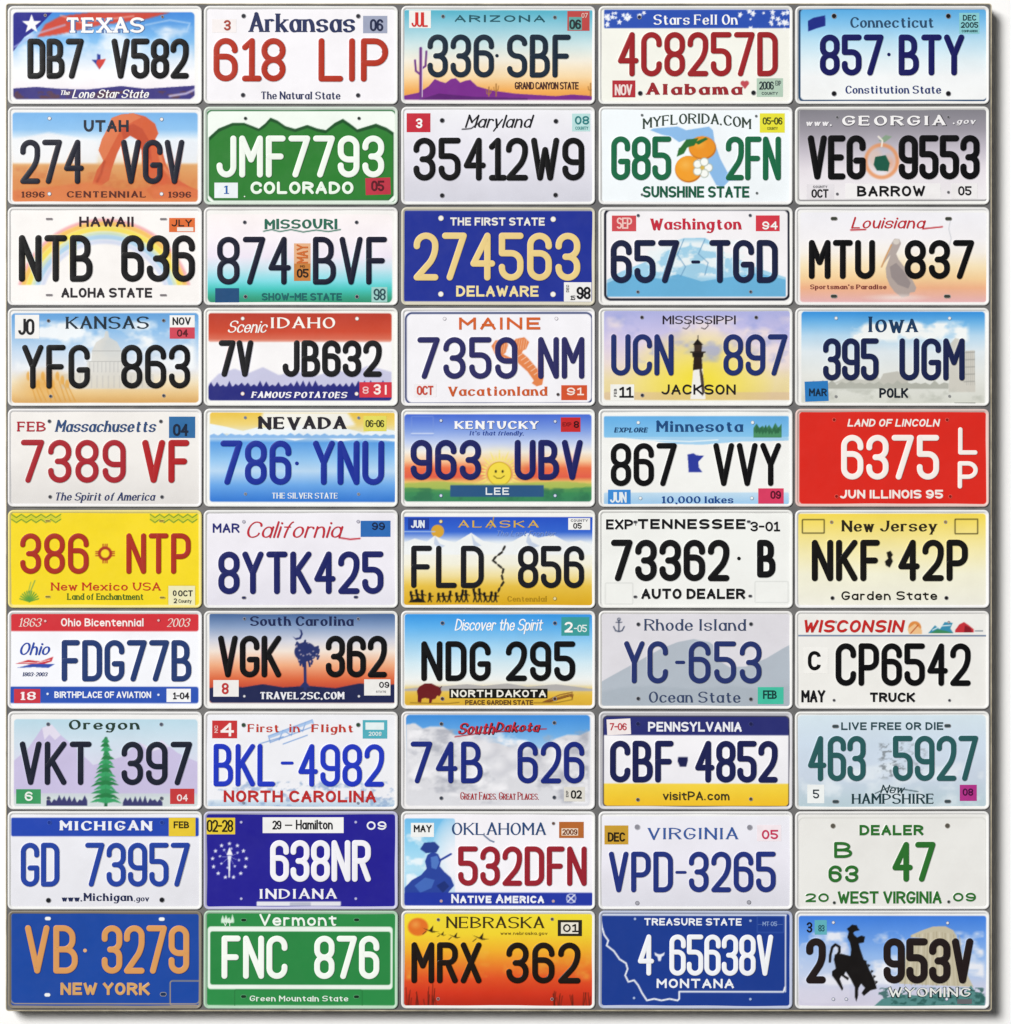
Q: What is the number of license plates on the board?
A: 50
